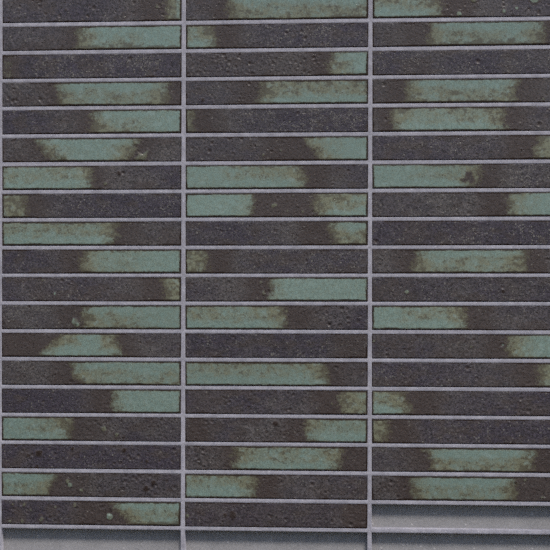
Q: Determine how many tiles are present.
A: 56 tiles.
